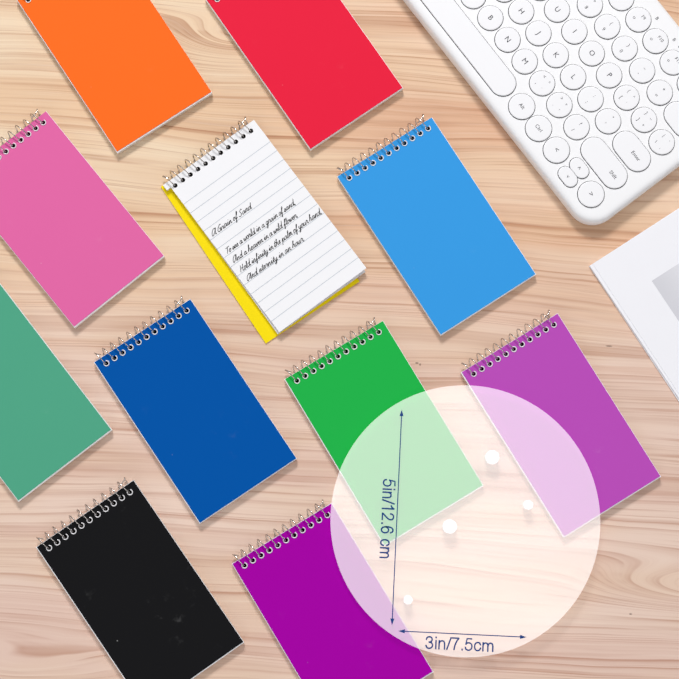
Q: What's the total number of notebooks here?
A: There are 11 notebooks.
